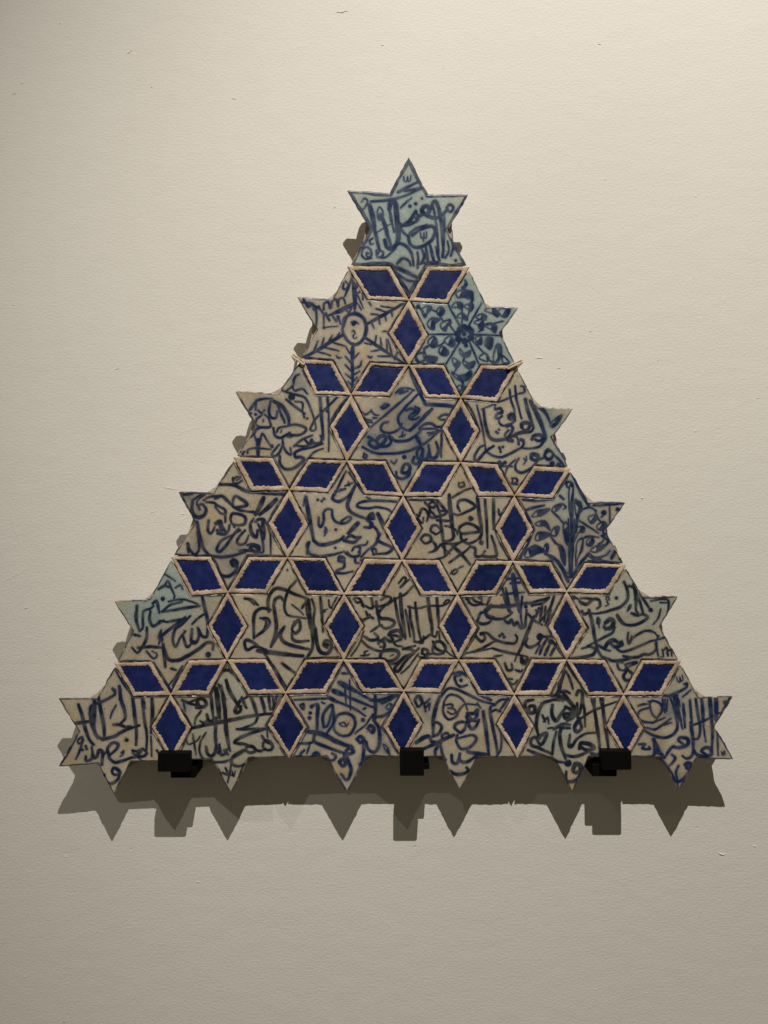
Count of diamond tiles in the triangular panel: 45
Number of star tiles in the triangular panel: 21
